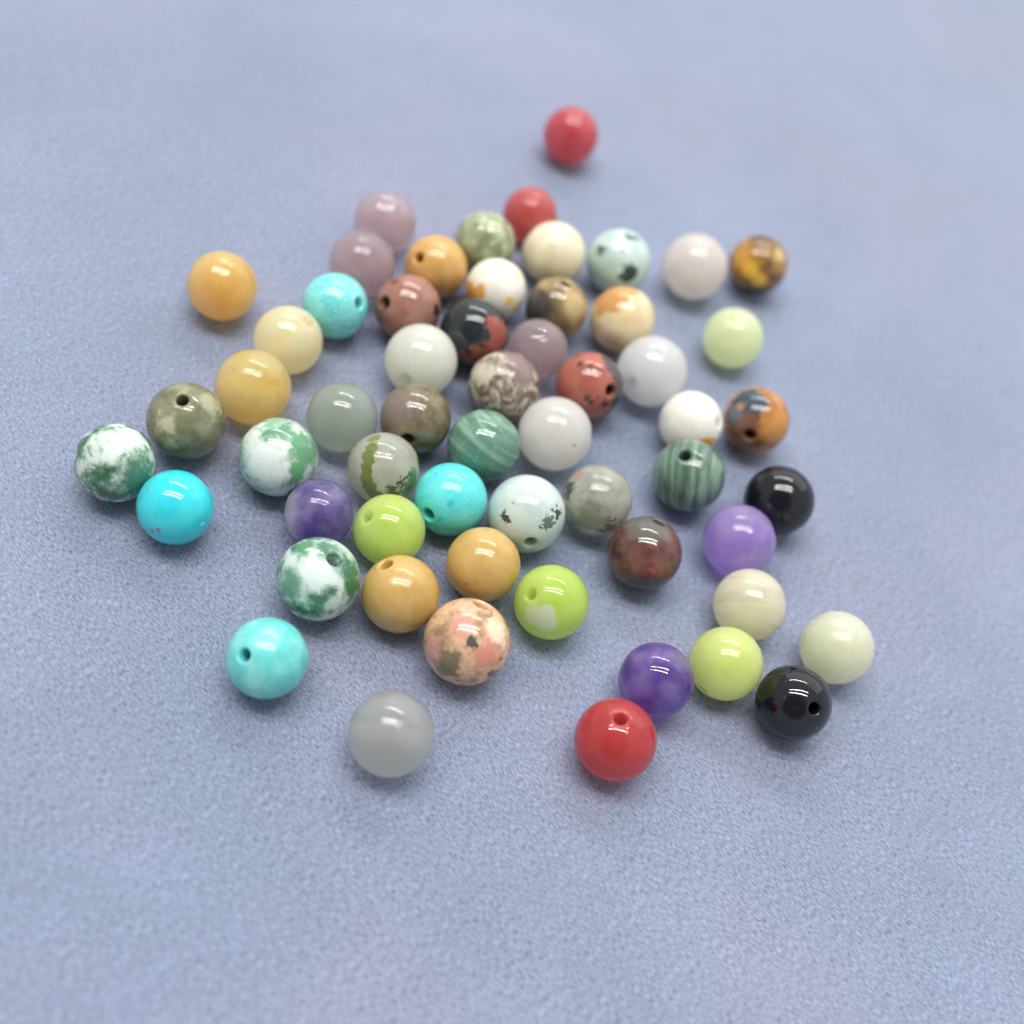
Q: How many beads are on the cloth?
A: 58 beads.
